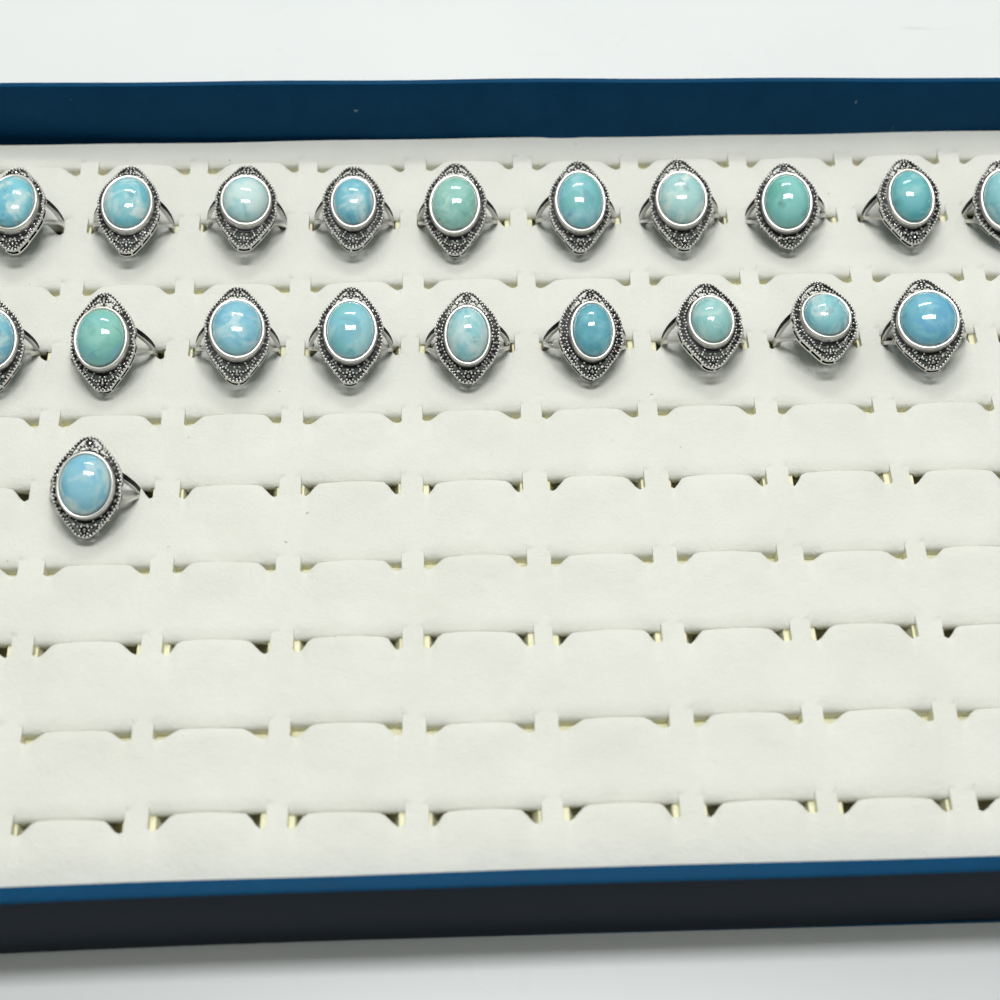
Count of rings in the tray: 20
